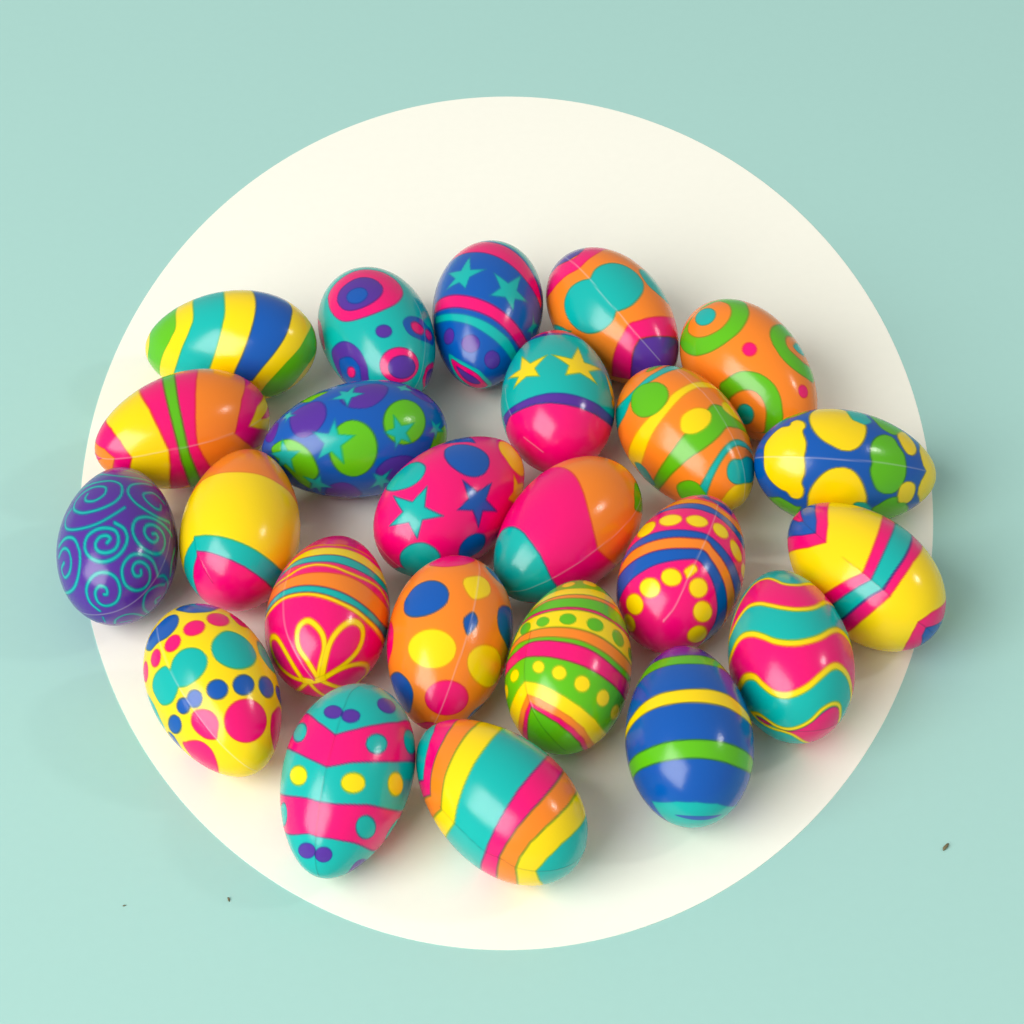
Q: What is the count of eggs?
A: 24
